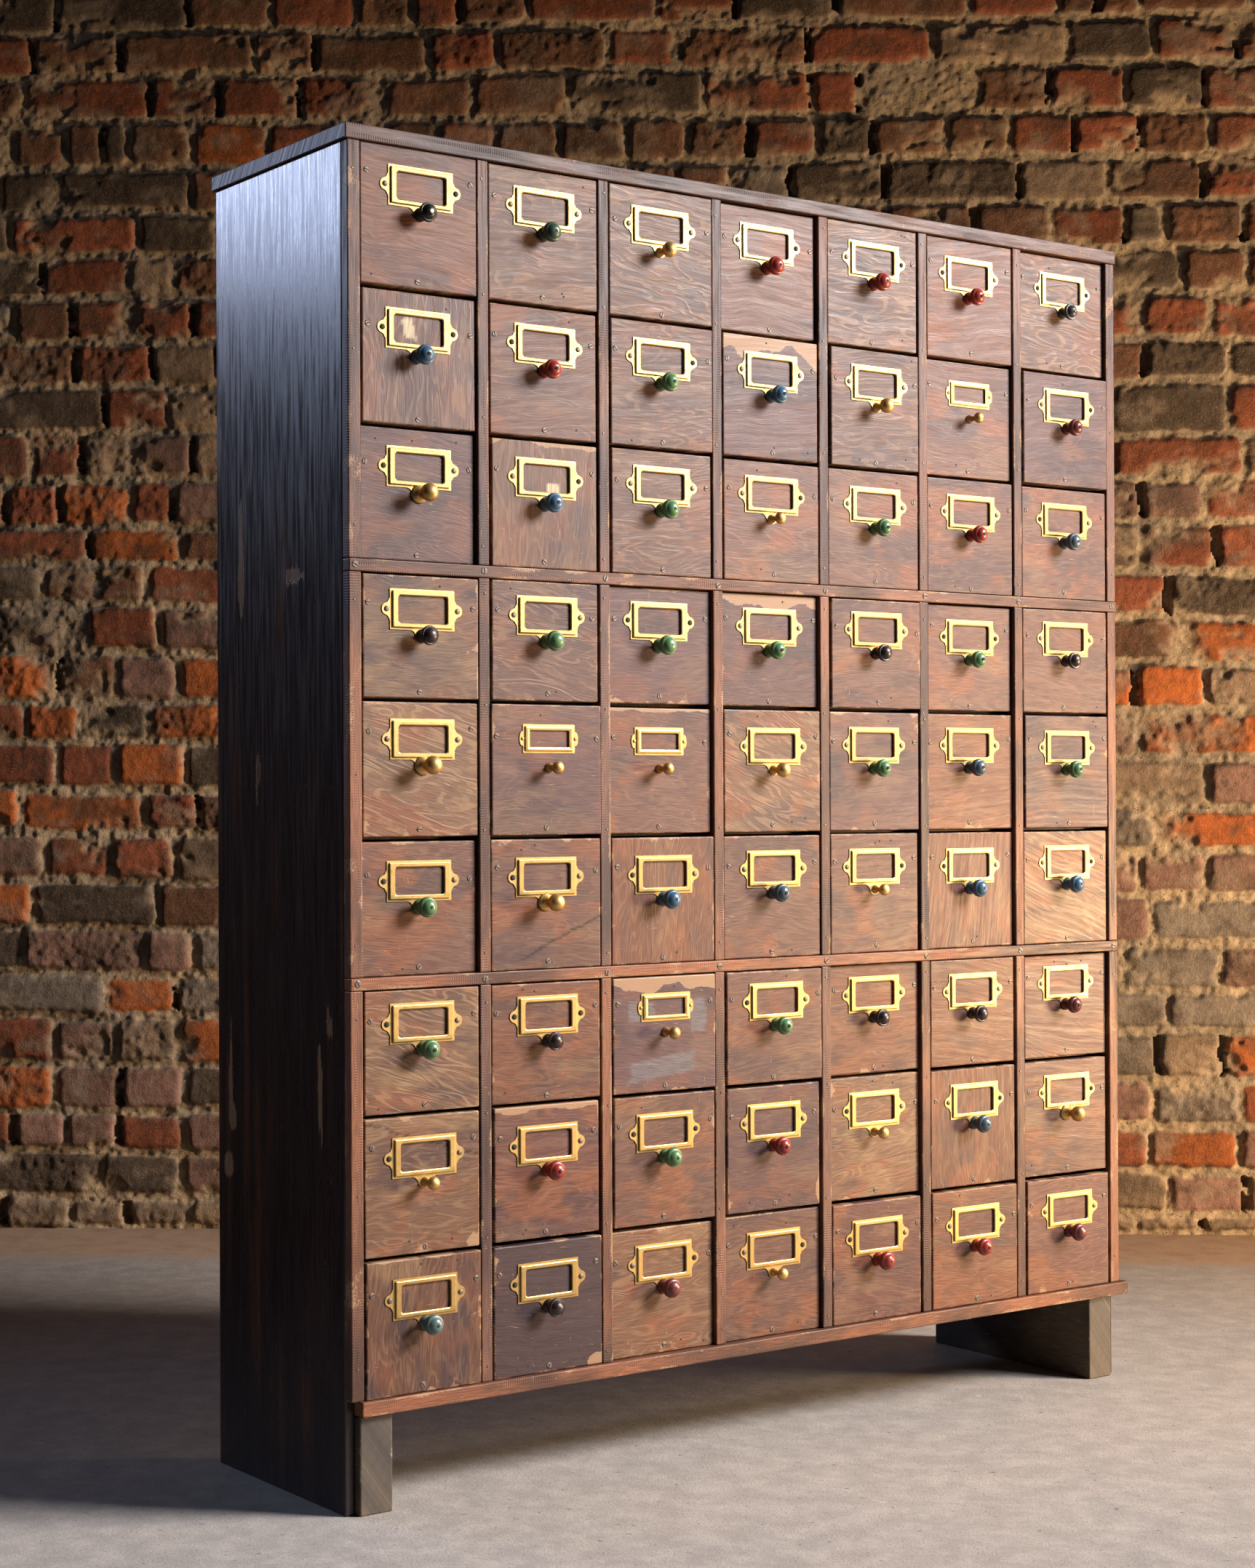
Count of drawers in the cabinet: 63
